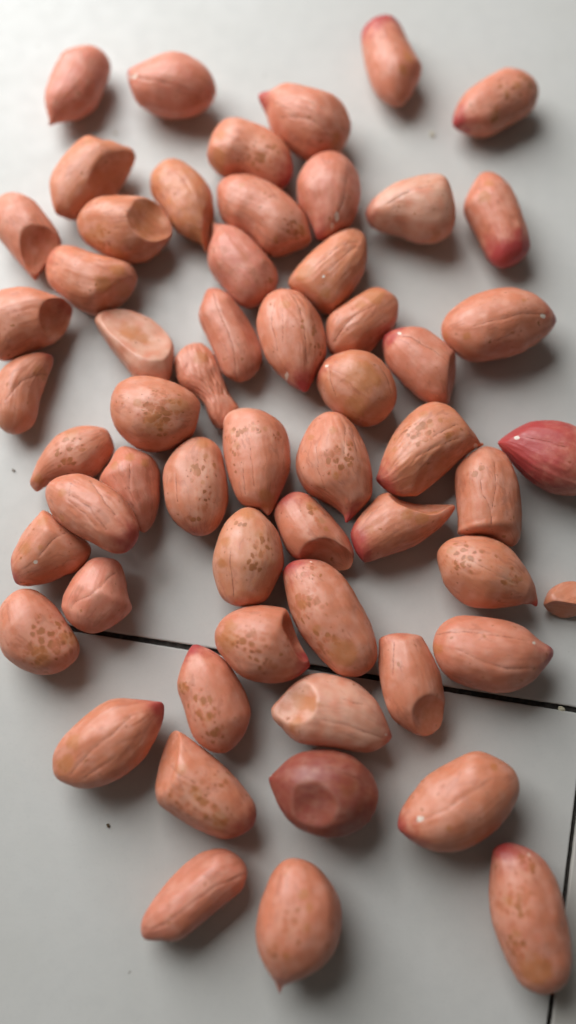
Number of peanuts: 58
